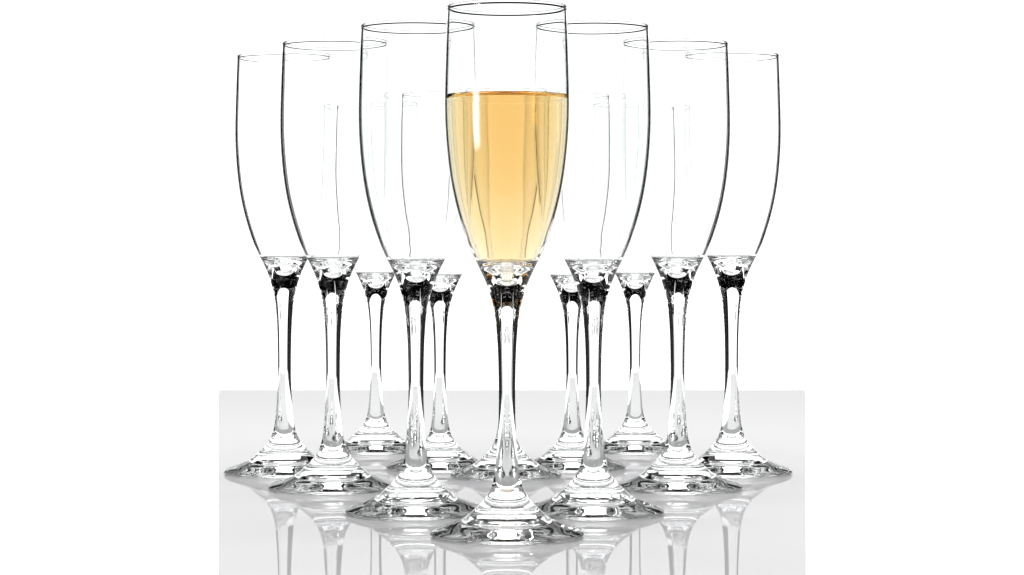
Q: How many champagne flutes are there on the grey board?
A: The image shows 12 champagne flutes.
